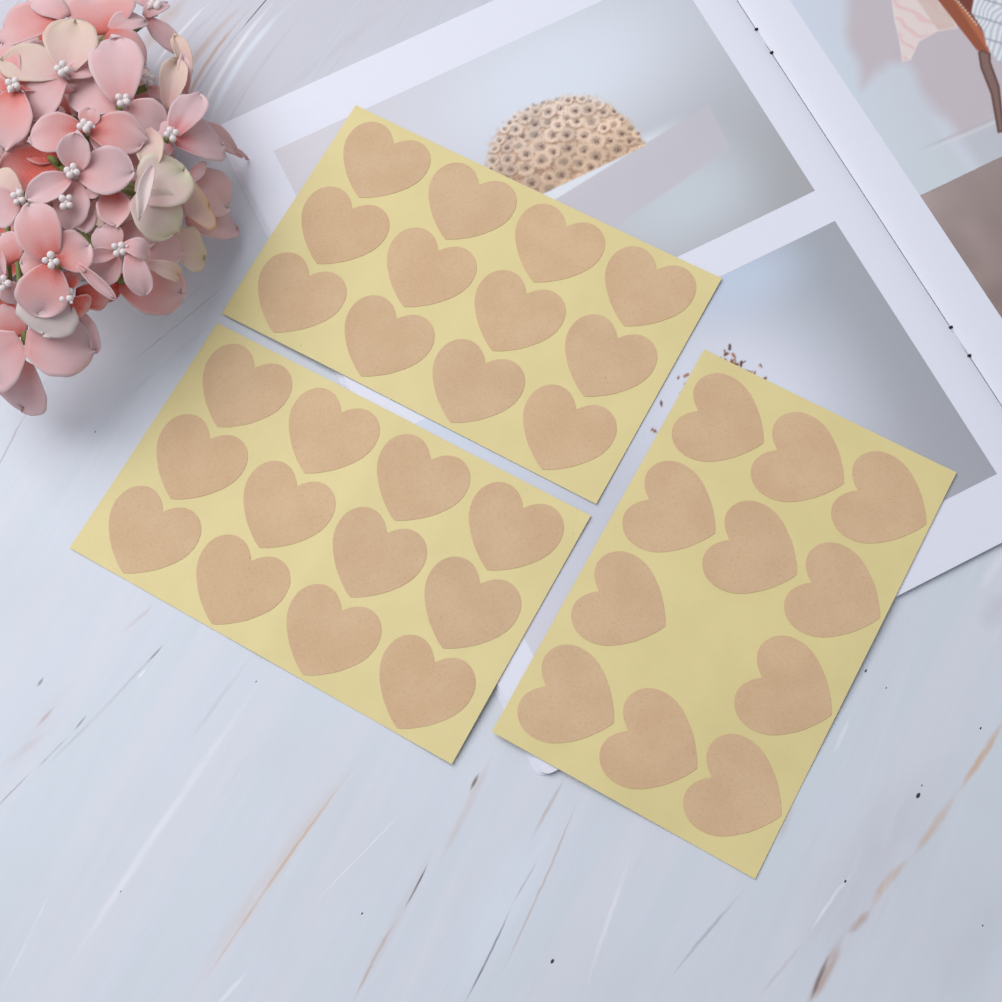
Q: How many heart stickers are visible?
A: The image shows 35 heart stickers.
